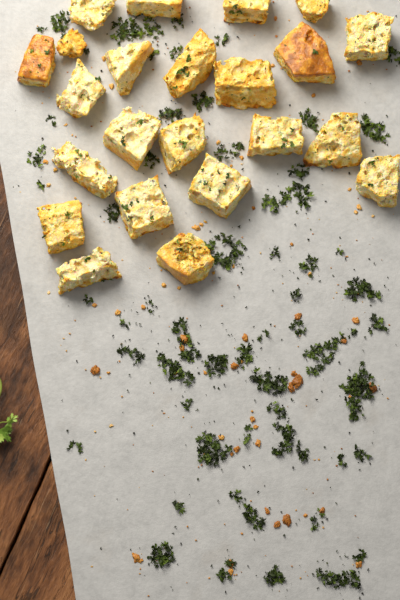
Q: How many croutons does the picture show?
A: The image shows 23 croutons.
